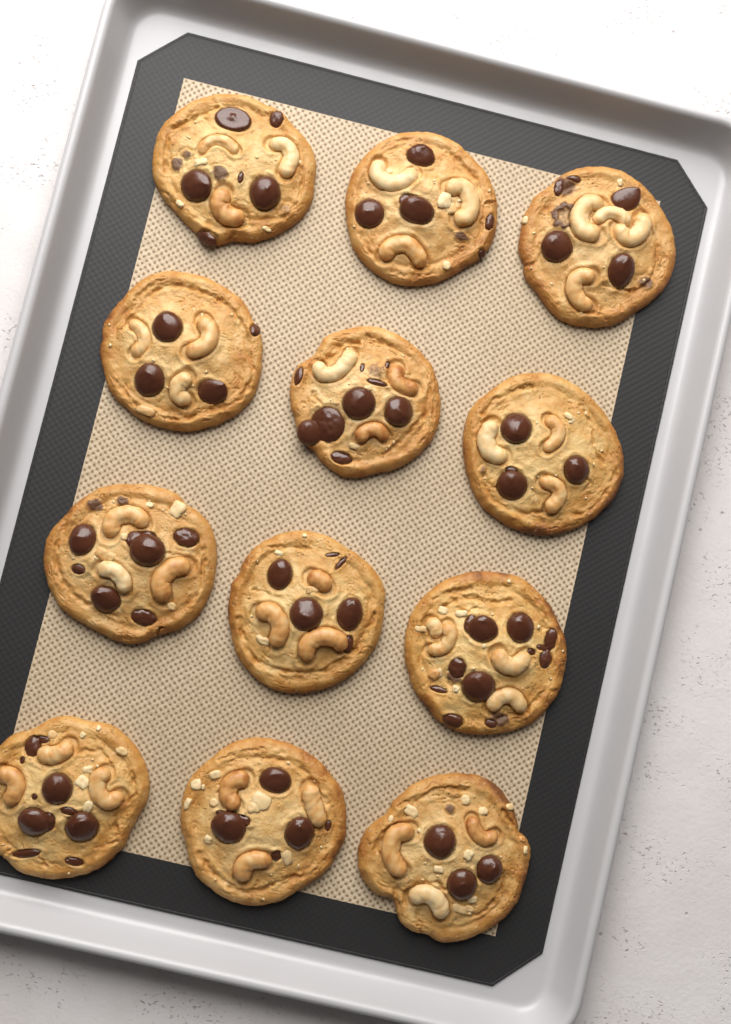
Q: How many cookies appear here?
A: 12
